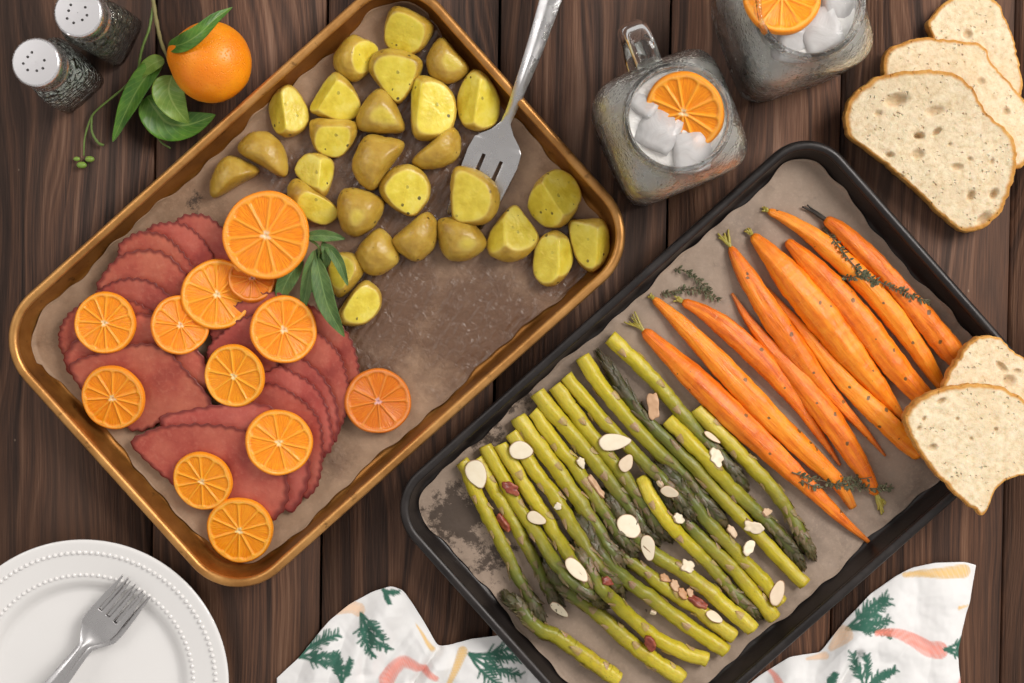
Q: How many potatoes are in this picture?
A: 28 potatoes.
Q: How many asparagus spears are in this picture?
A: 24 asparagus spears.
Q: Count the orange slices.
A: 13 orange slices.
